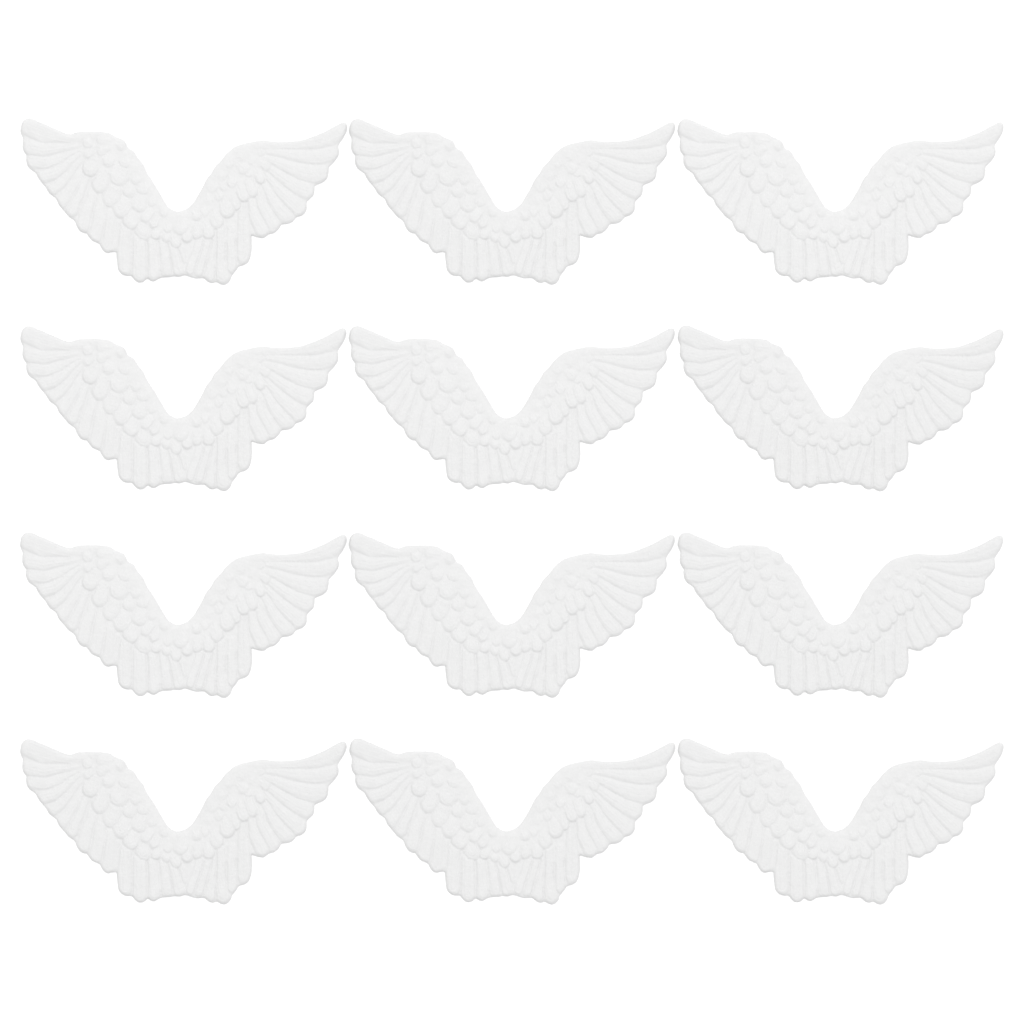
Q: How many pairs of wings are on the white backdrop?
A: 12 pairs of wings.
